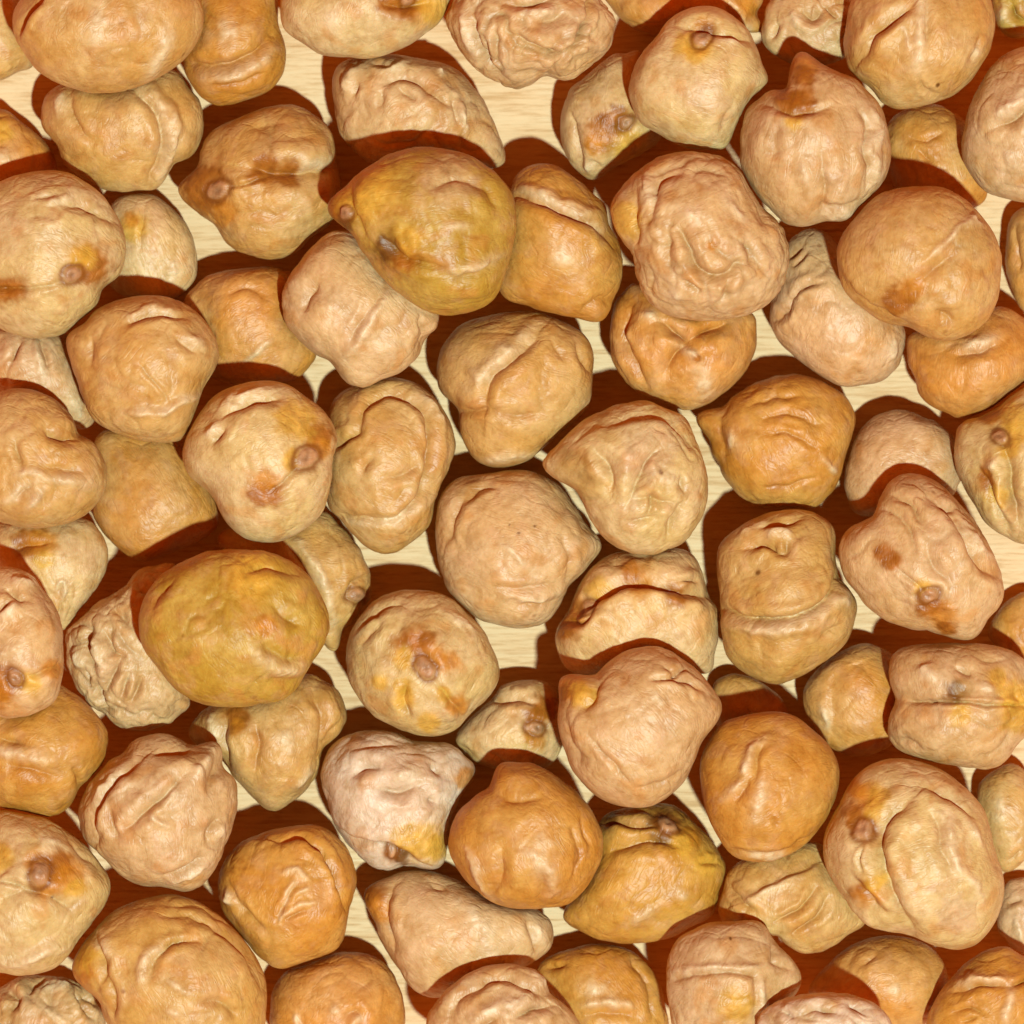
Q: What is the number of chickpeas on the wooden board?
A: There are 80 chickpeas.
